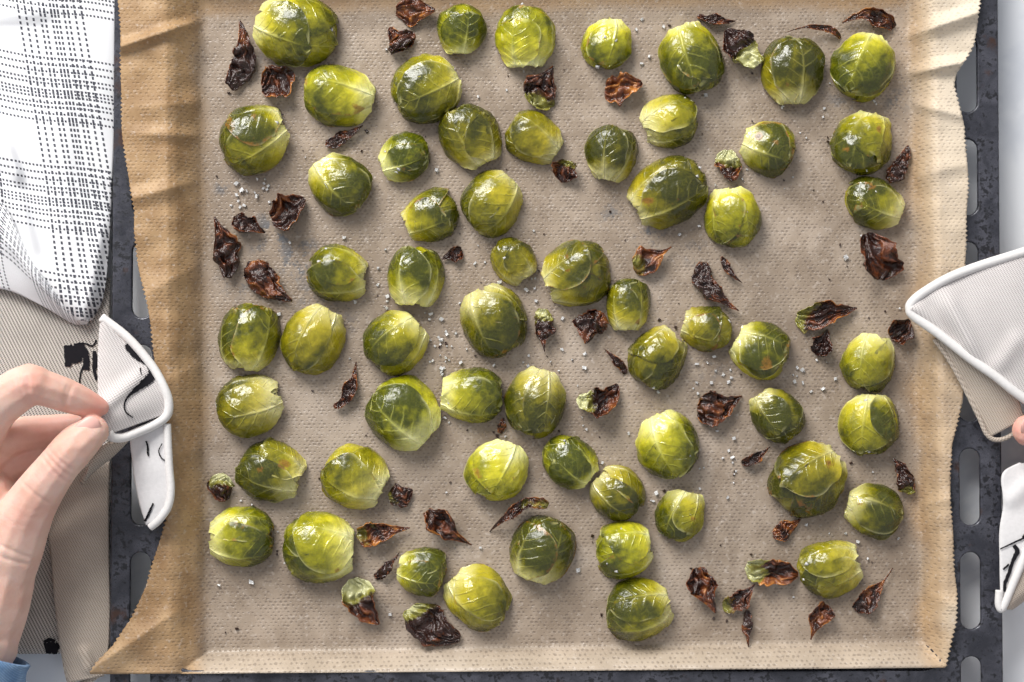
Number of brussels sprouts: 59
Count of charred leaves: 50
